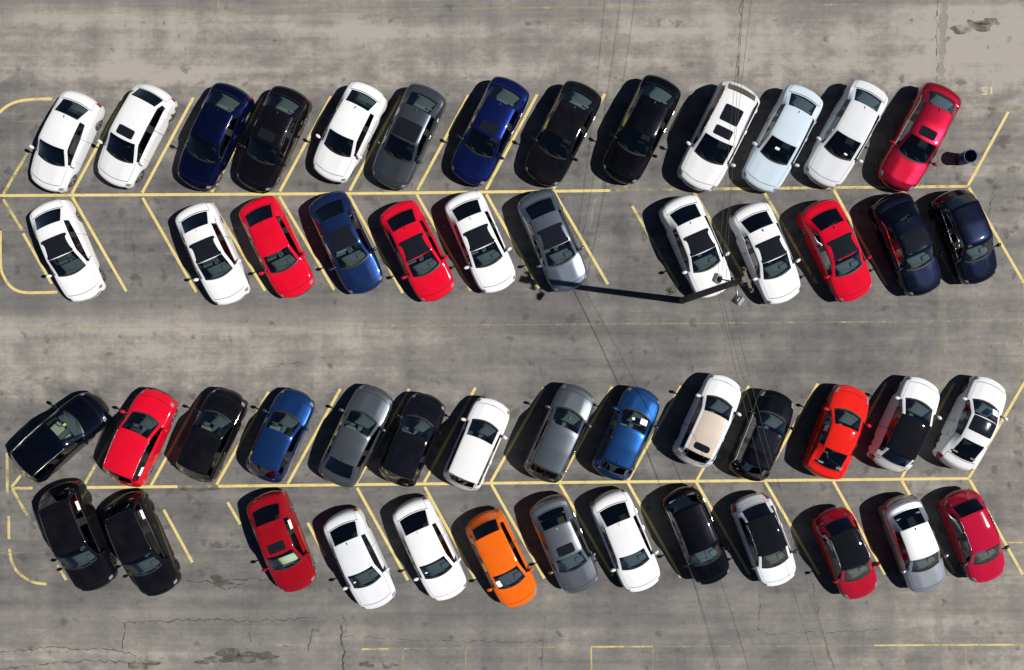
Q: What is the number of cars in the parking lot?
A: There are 52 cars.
